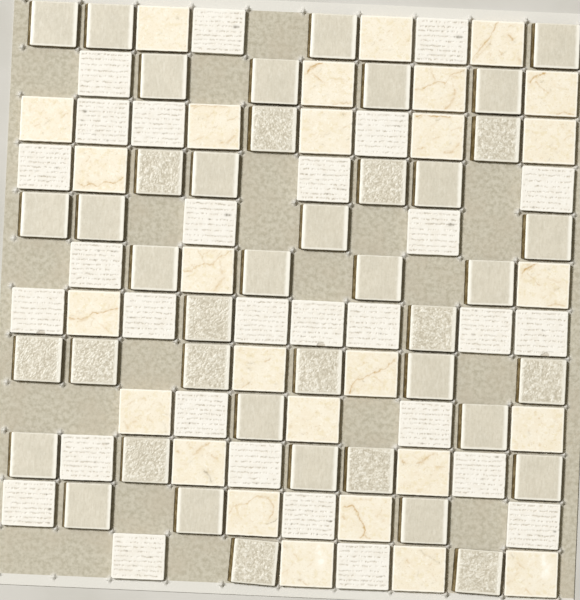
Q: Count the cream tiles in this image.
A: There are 27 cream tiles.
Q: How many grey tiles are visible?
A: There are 42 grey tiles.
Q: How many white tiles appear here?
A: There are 29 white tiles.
